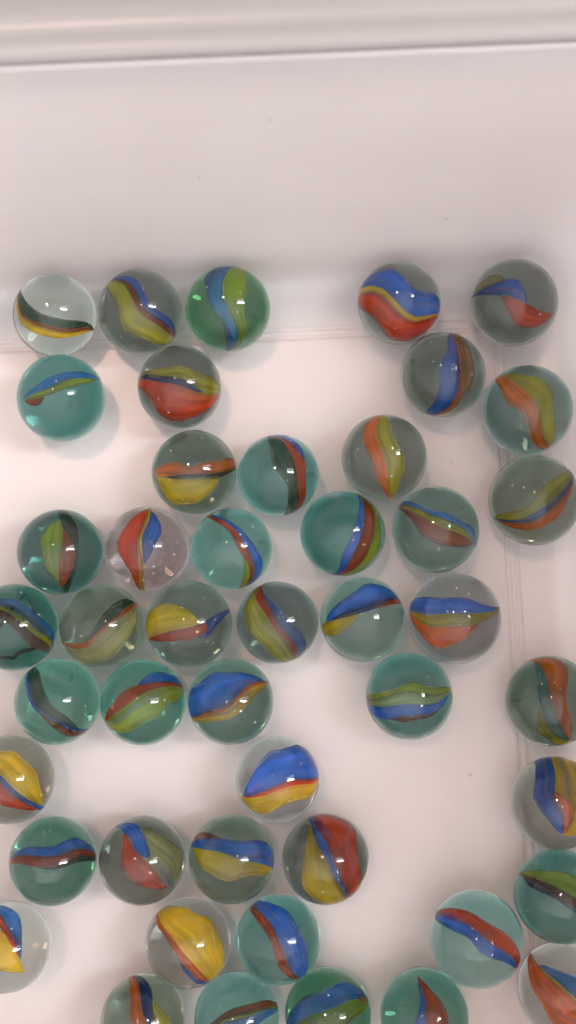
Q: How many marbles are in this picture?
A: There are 46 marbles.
